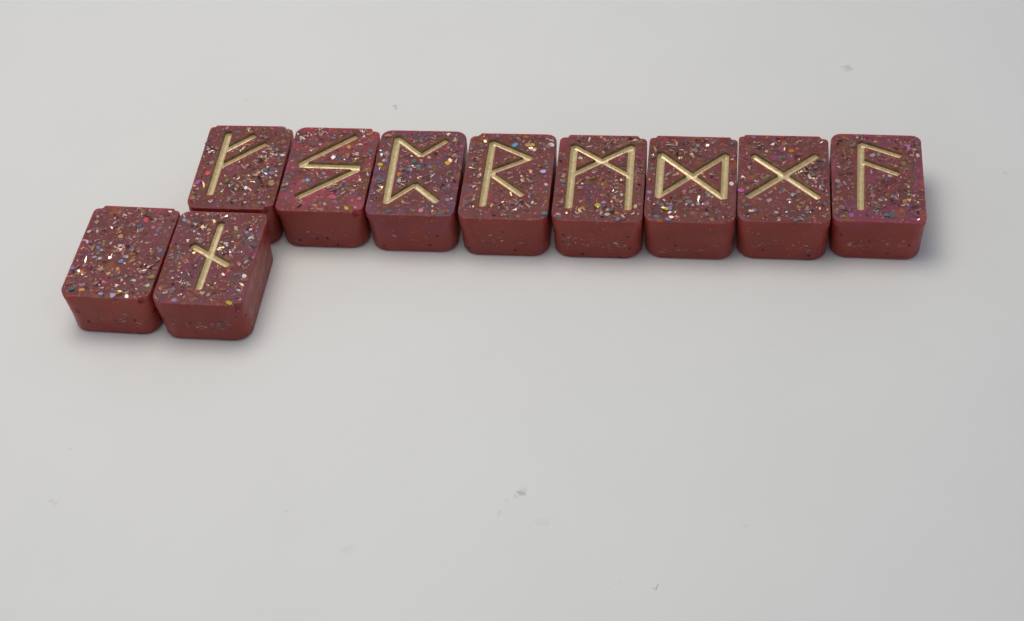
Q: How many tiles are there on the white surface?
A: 10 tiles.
